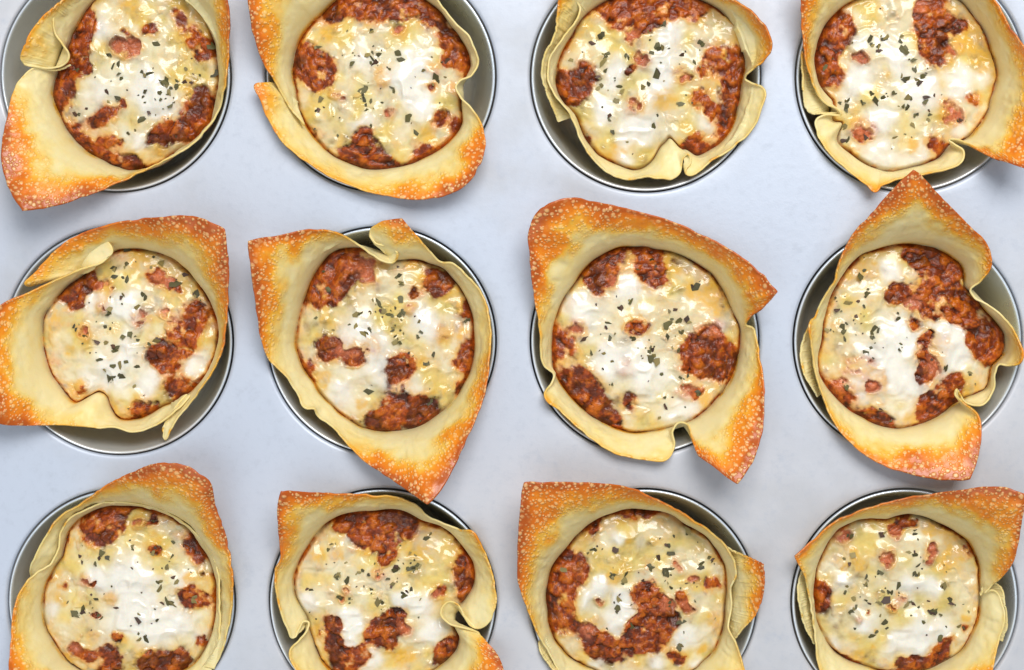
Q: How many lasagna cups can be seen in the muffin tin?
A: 12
